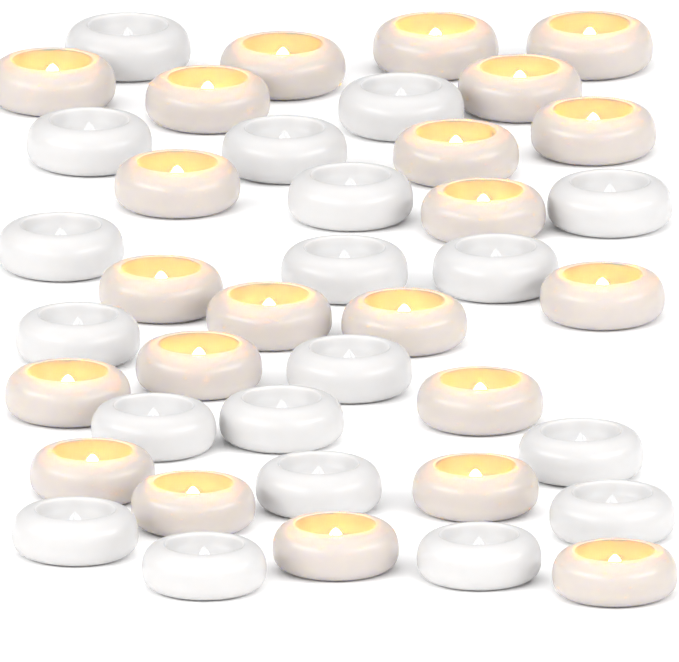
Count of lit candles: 22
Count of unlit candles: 19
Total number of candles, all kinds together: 41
